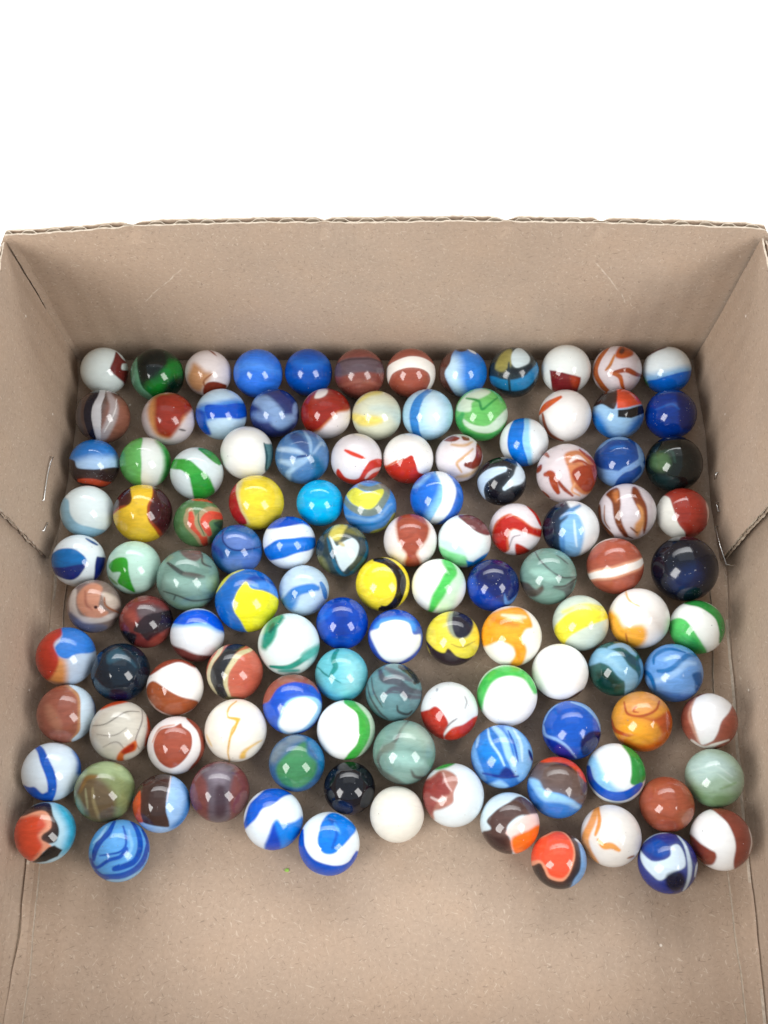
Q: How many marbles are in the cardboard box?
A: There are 117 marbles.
